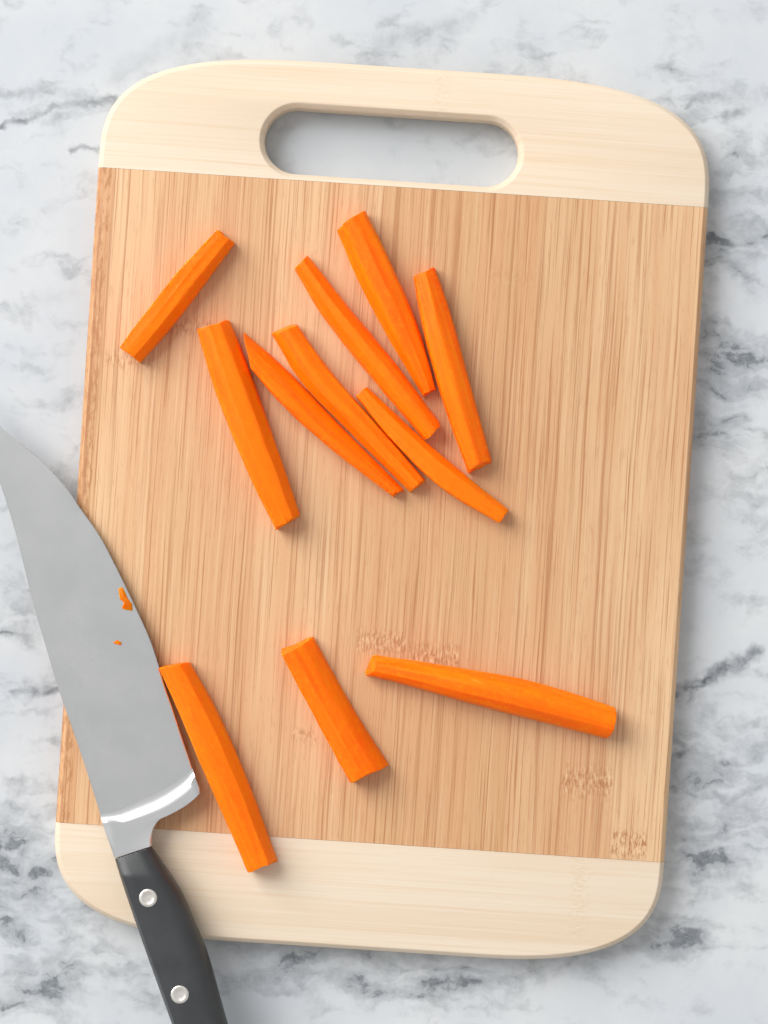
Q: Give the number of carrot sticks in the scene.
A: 11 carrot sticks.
